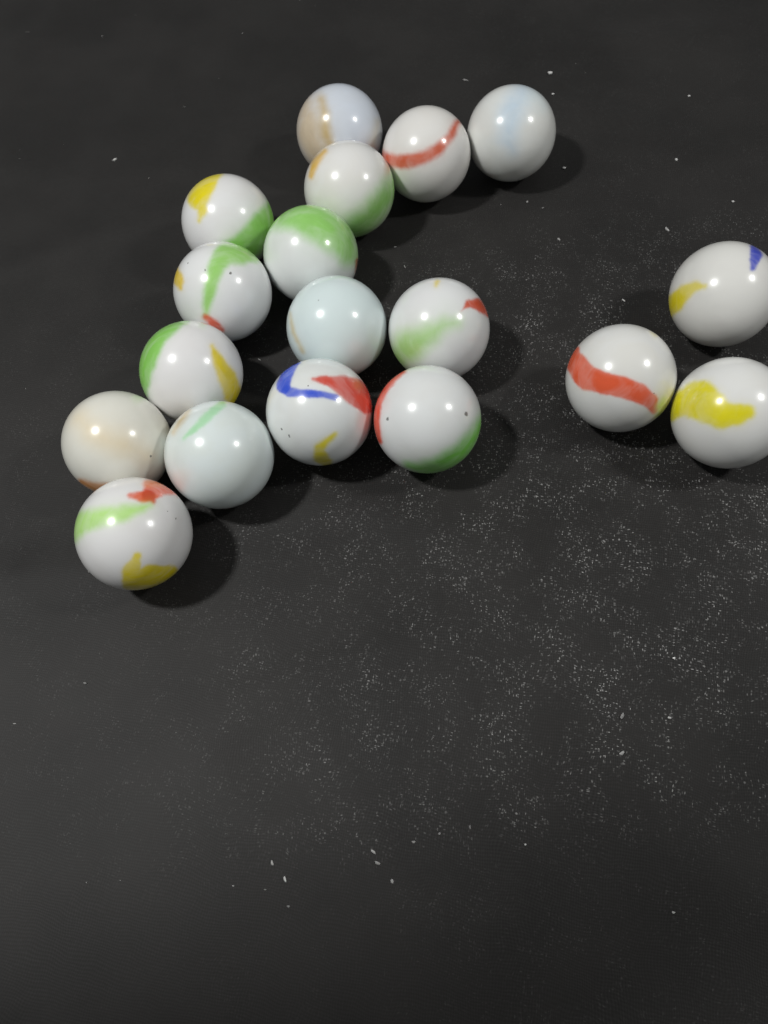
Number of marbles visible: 18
